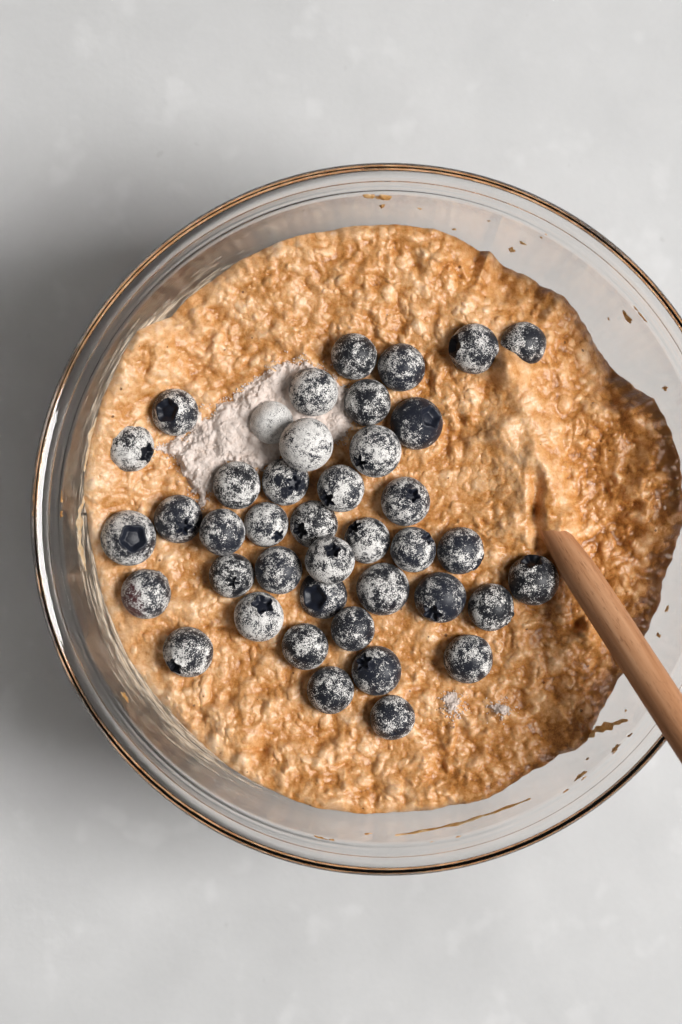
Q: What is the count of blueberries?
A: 41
